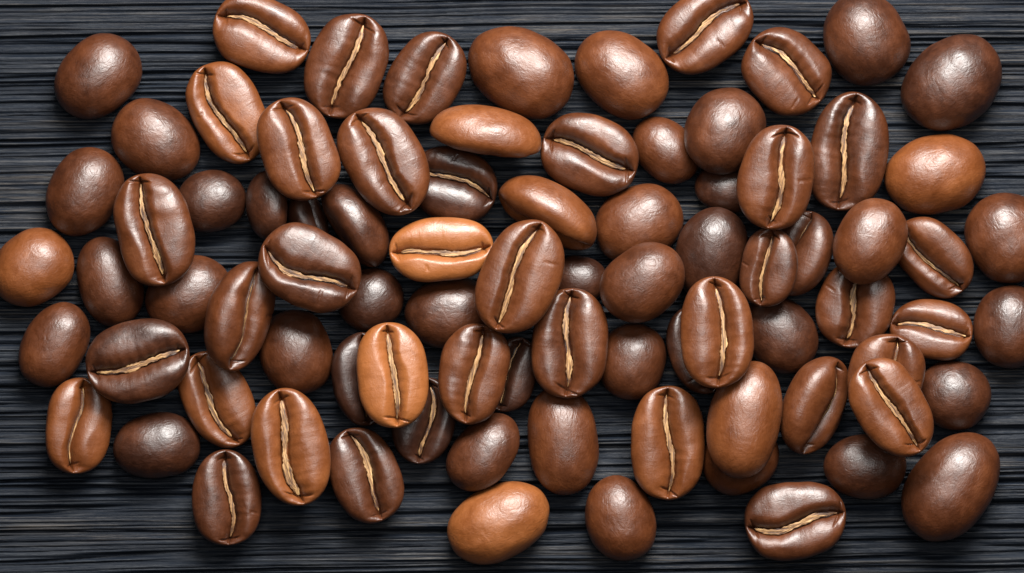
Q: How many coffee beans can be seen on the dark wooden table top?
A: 84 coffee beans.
